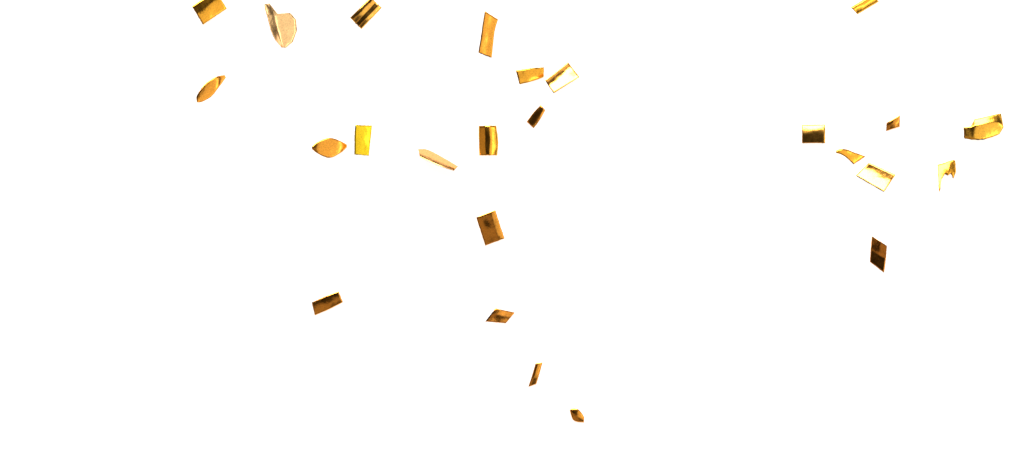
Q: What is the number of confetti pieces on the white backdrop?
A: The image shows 25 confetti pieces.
